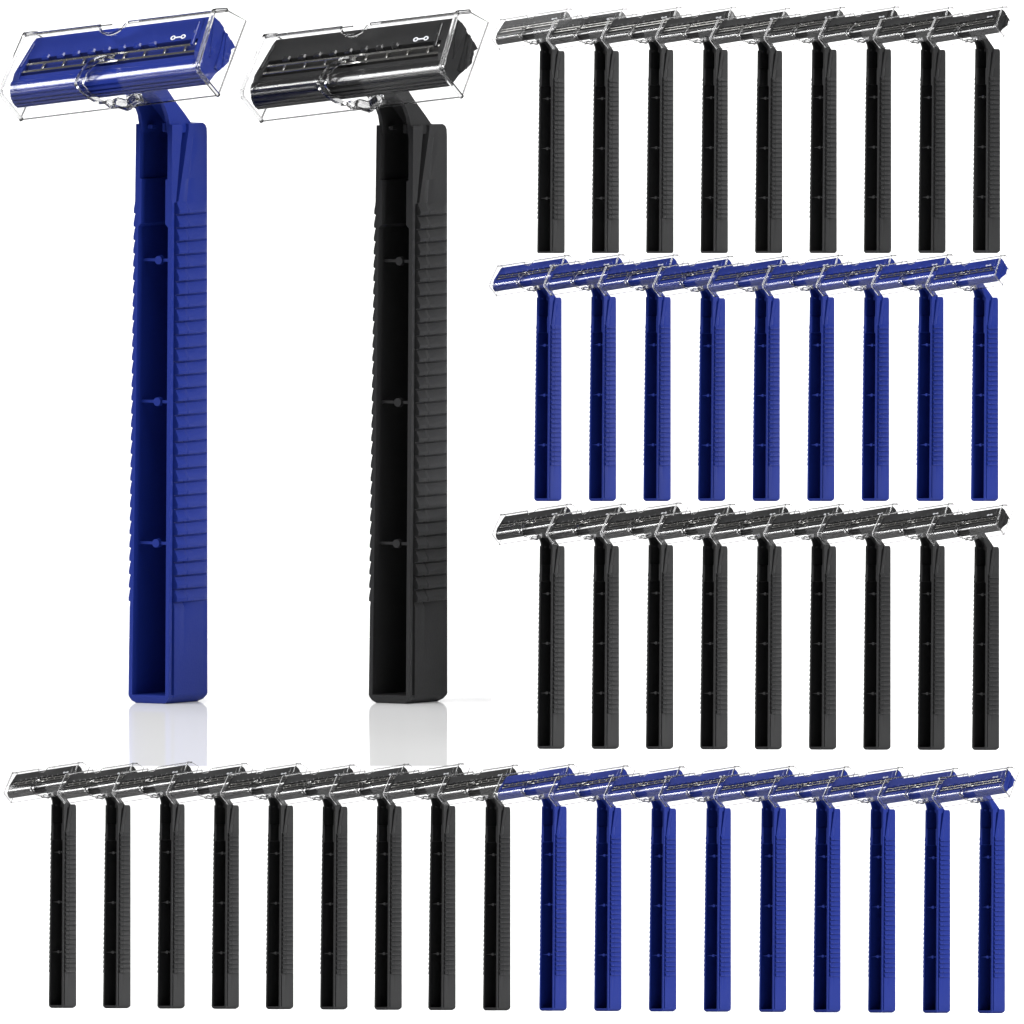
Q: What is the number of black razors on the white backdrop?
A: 28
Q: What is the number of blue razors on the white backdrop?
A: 19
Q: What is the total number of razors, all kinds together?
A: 47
